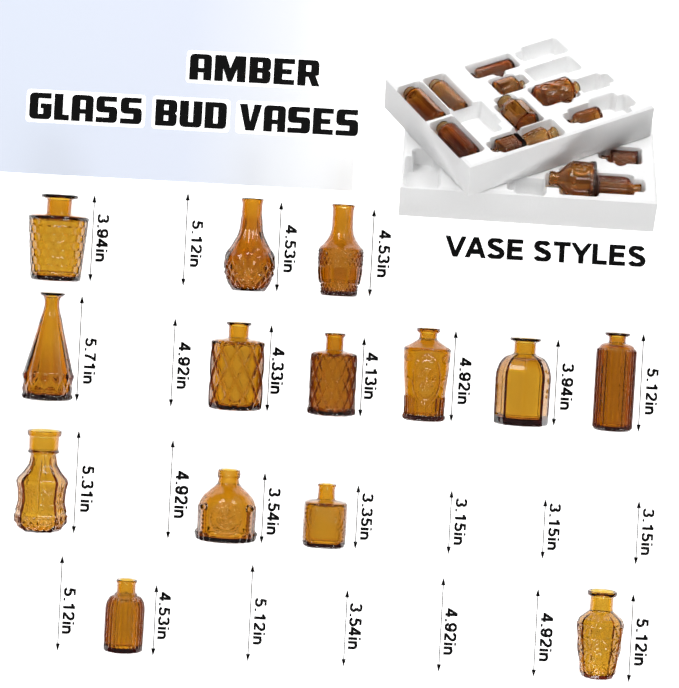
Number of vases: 27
